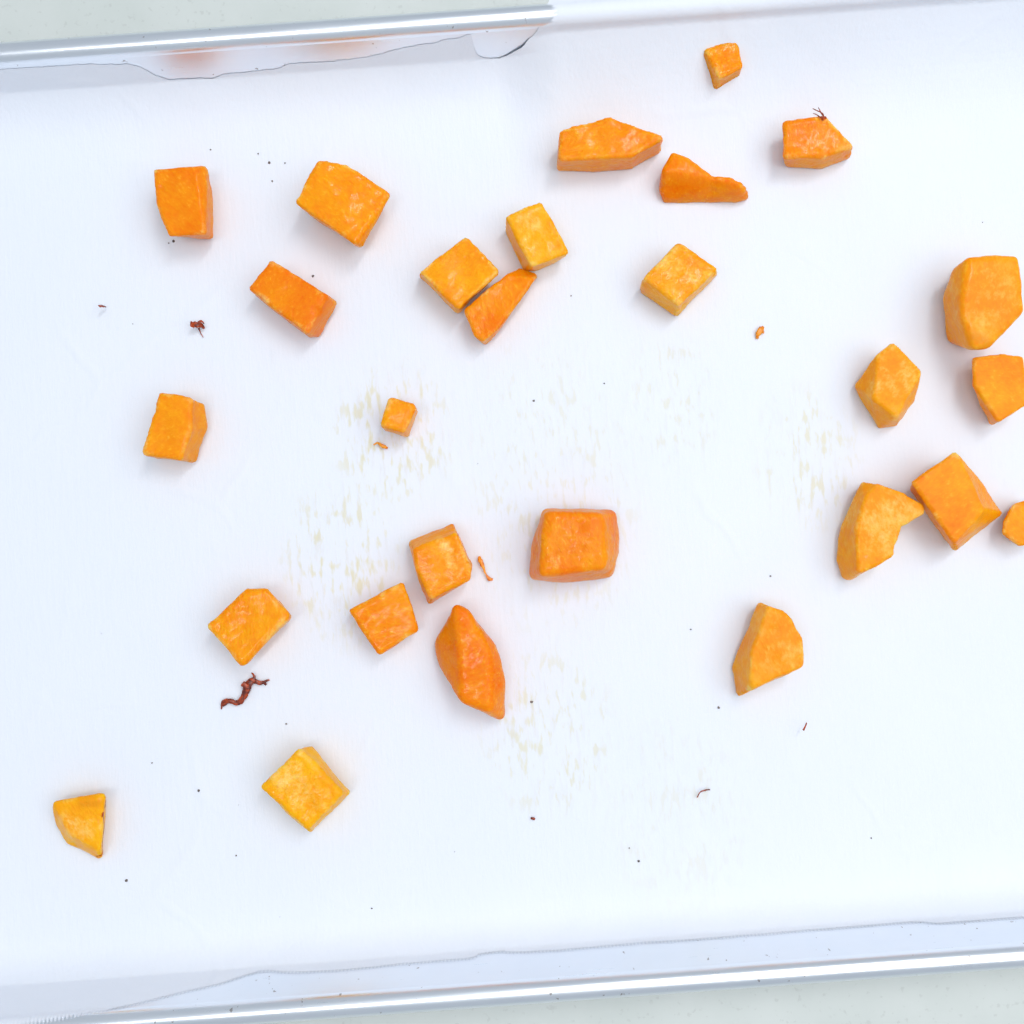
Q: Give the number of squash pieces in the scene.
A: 27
